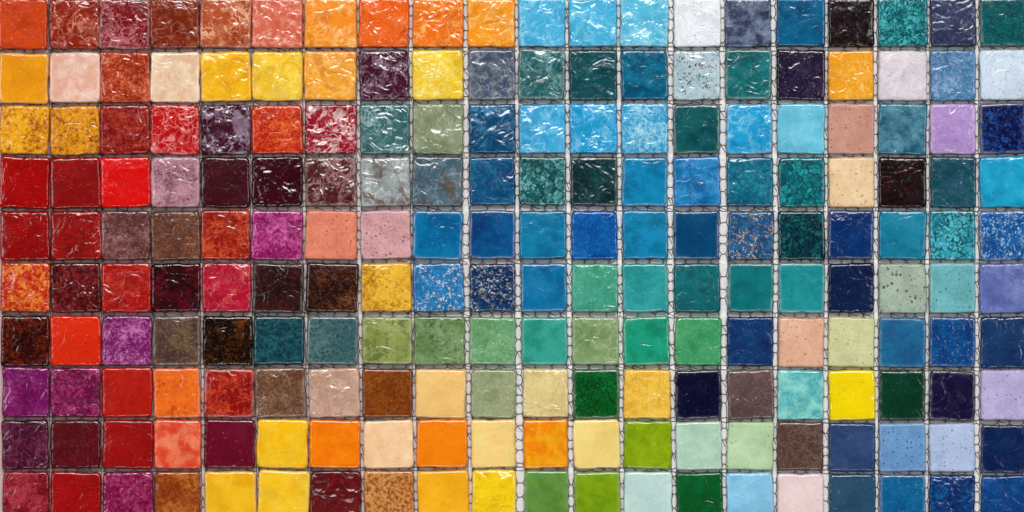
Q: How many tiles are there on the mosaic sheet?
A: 200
